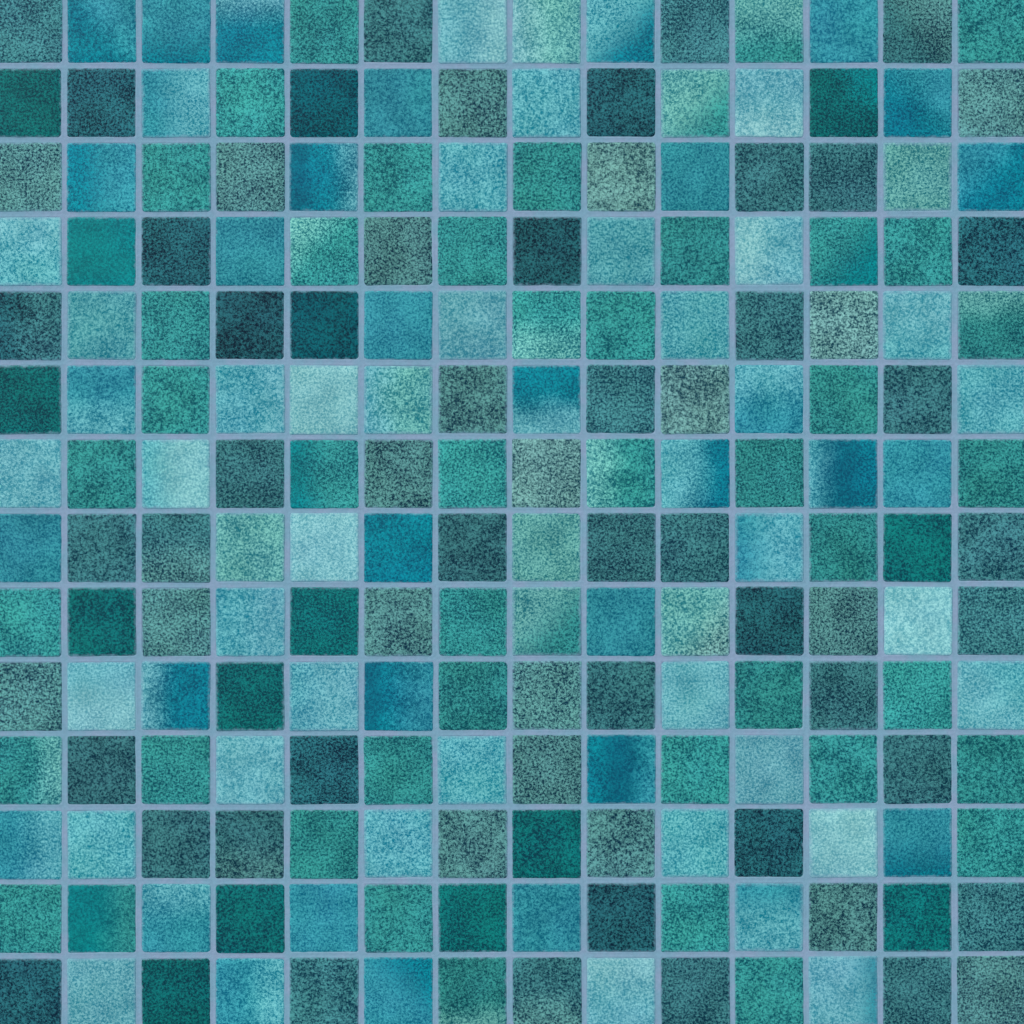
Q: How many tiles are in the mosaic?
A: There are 196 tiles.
